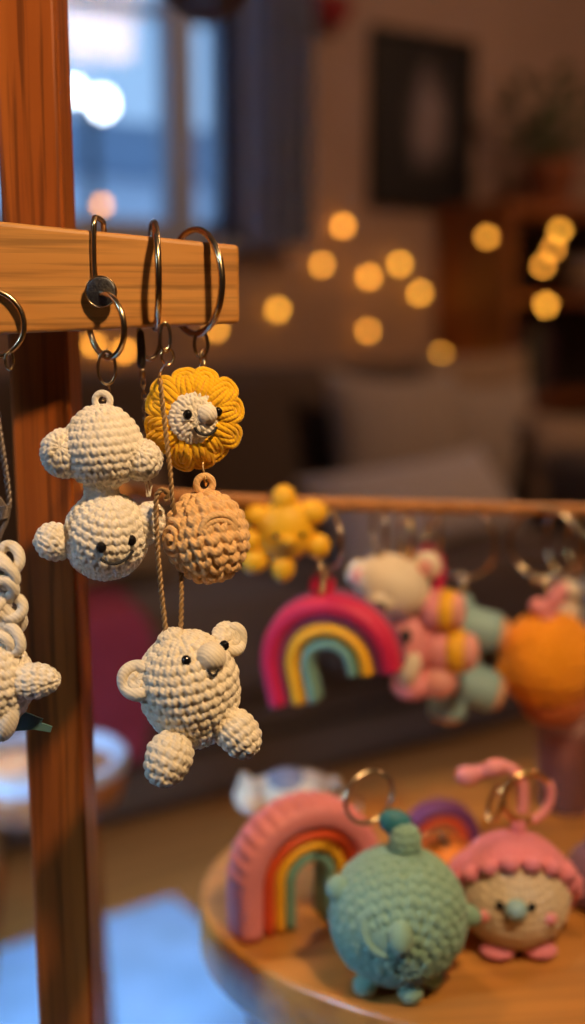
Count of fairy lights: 17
